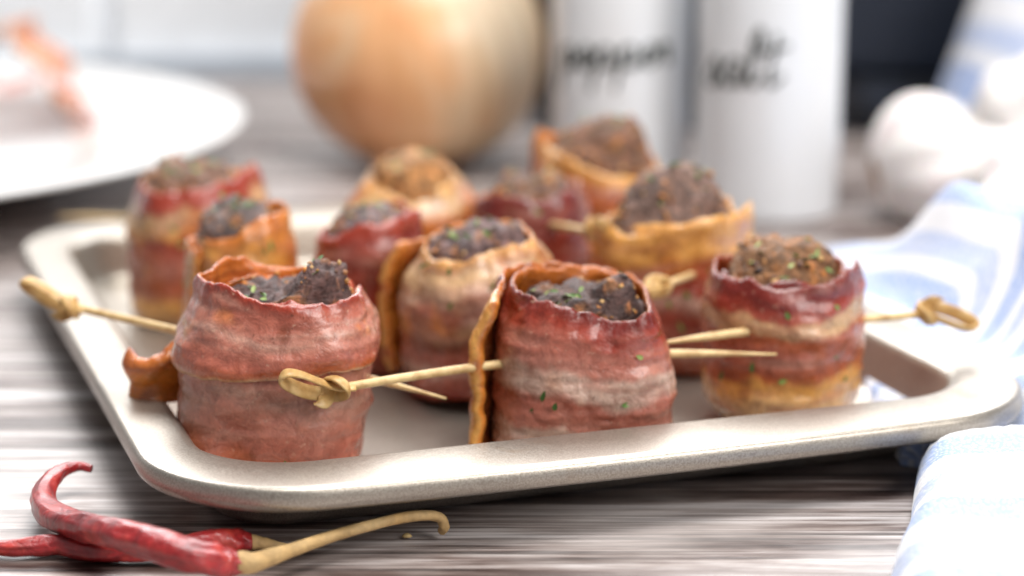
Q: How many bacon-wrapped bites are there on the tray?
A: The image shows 11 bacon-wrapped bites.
